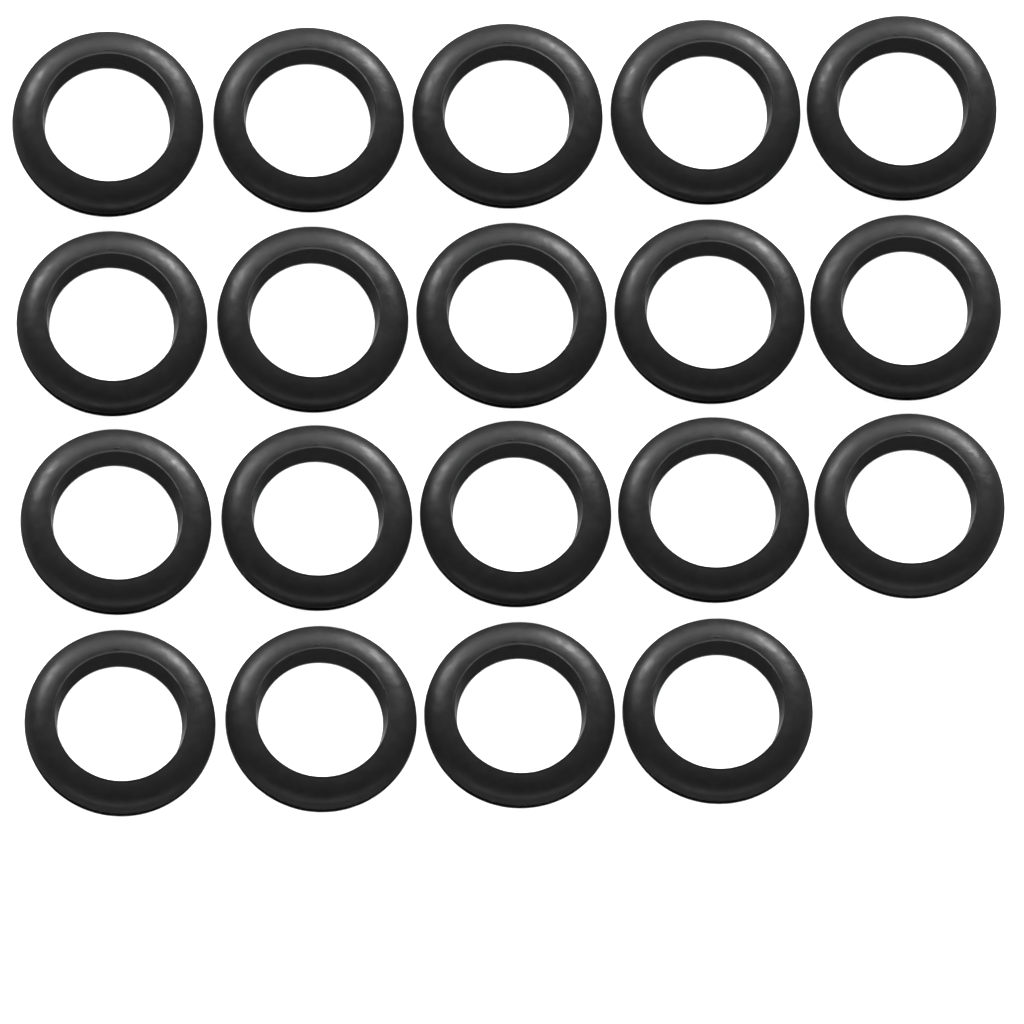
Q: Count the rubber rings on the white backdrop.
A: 19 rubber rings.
